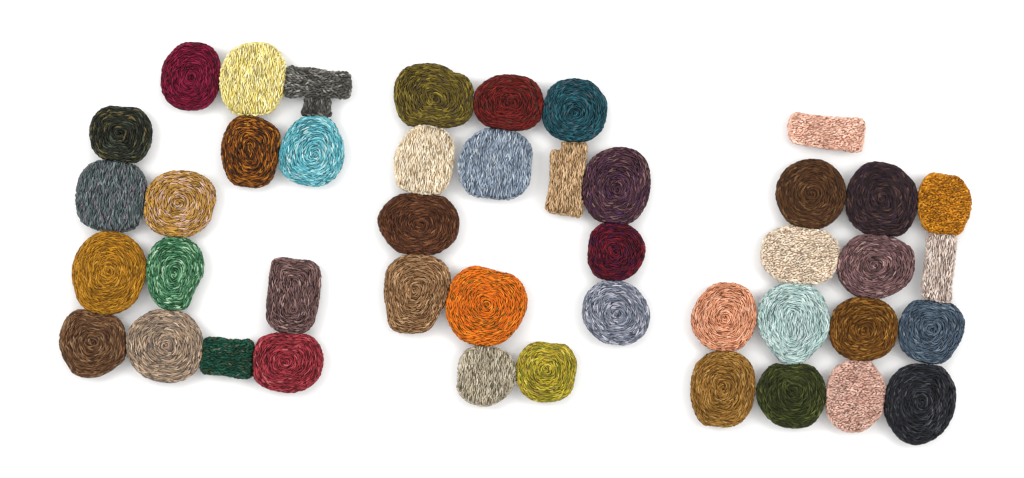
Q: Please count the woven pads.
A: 45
